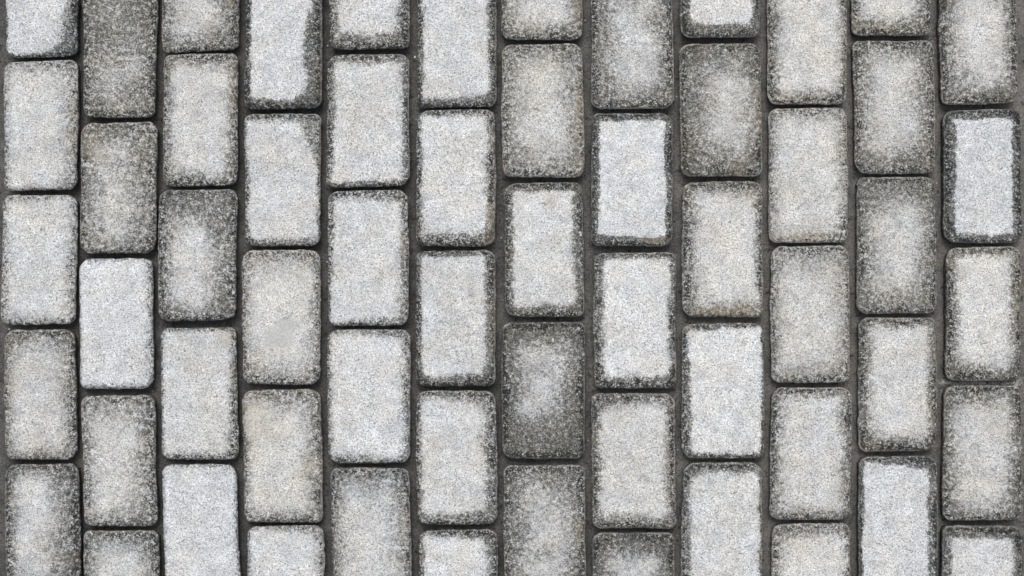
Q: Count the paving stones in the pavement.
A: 60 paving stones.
